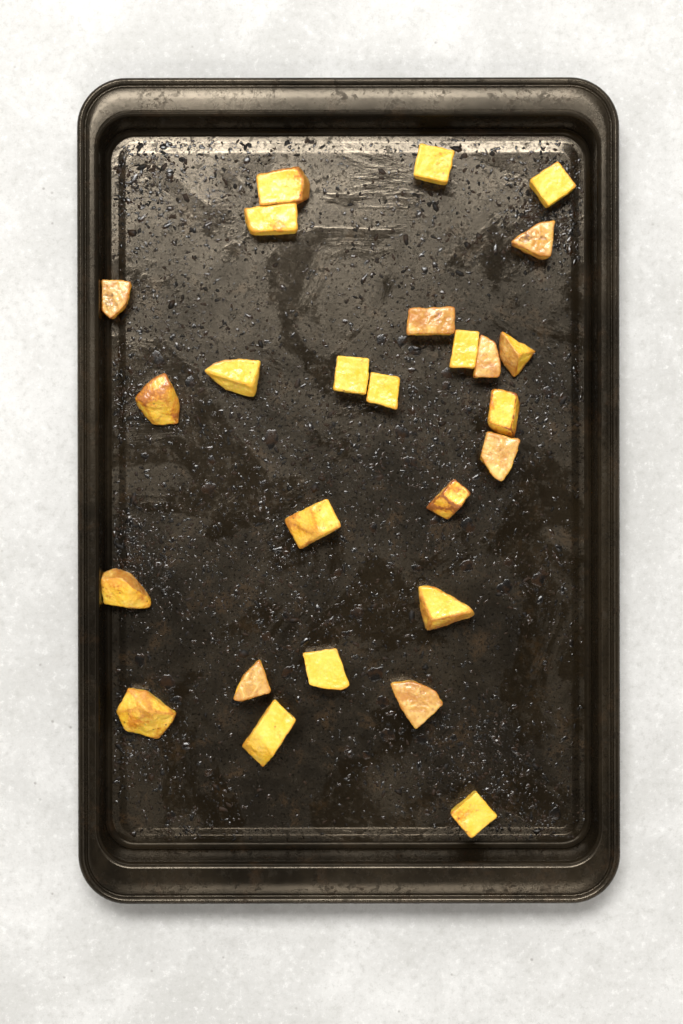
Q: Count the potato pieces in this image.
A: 26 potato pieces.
